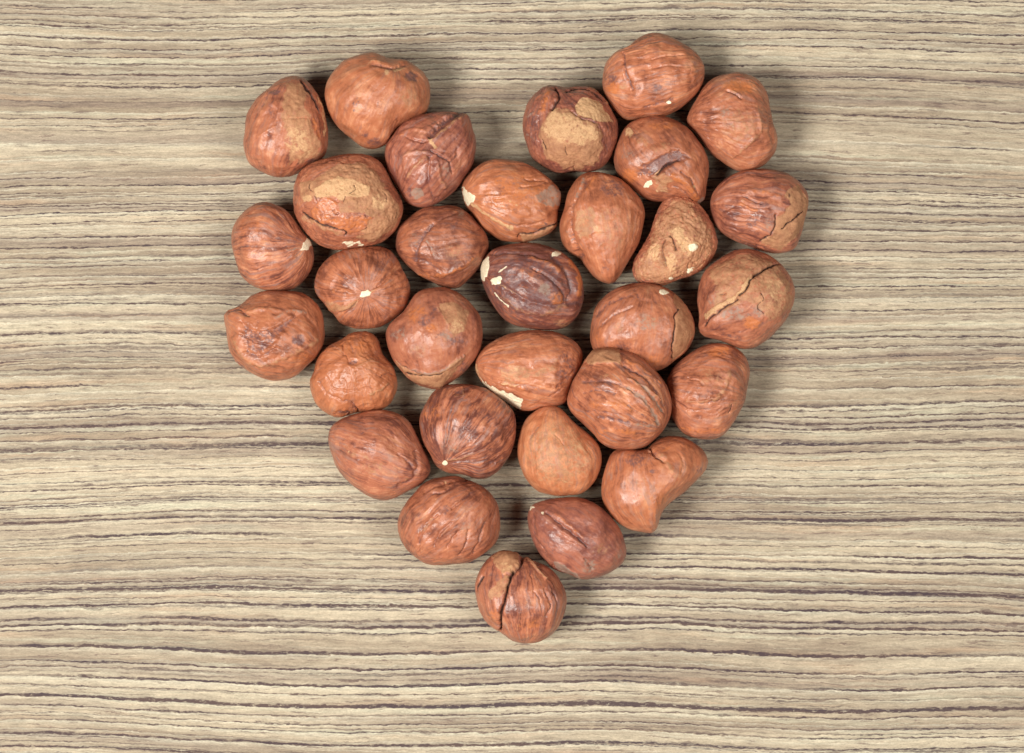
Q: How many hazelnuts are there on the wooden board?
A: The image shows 31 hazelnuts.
